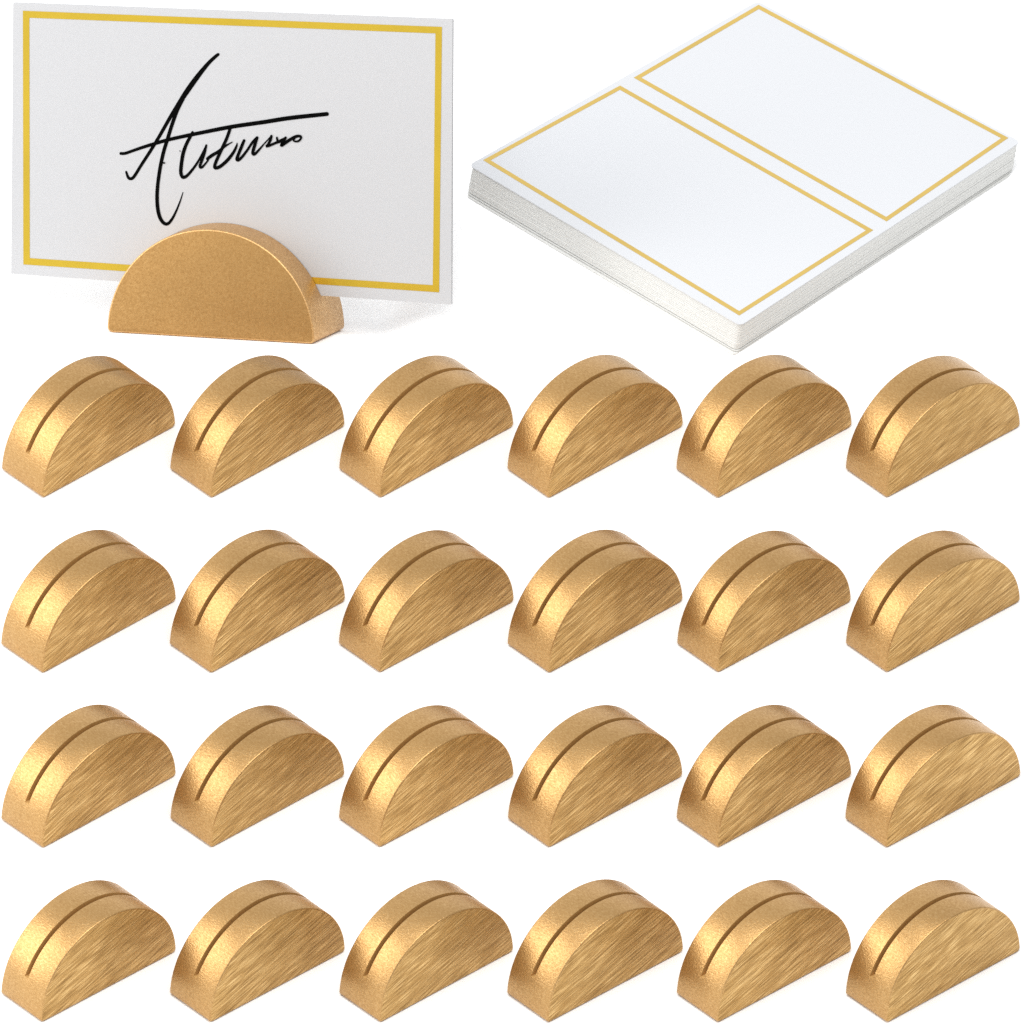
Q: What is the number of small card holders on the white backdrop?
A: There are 24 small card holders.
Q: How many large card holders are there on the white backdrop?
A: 1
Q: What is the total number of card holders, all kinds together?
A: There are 25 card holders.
